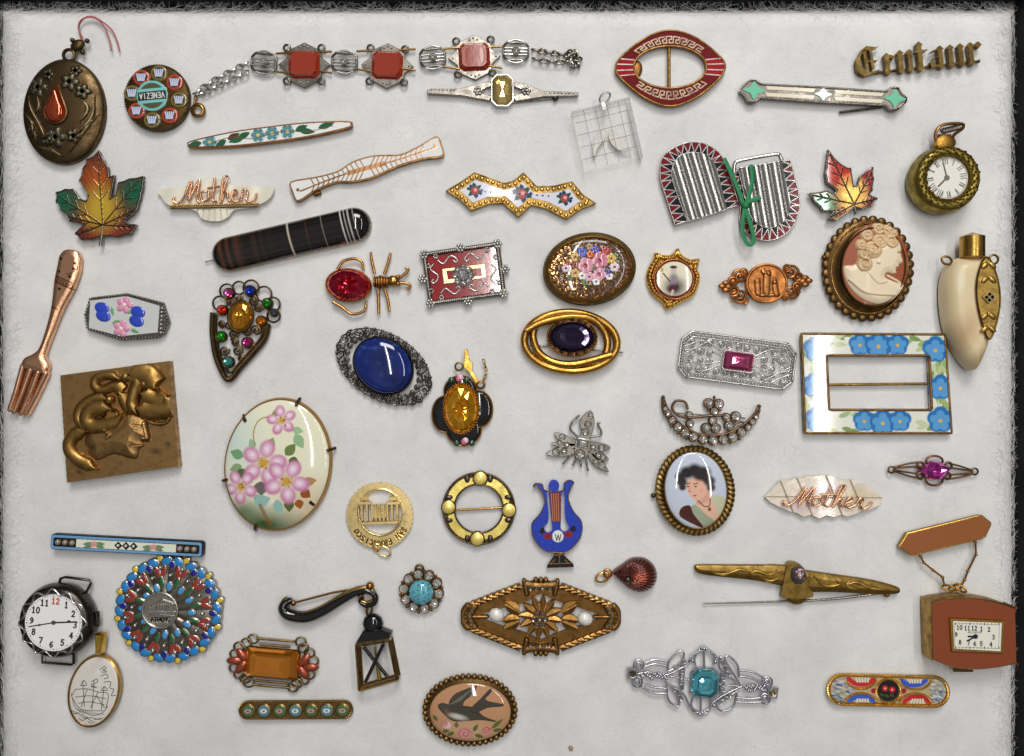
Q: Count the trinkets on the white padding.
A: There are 57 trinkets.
